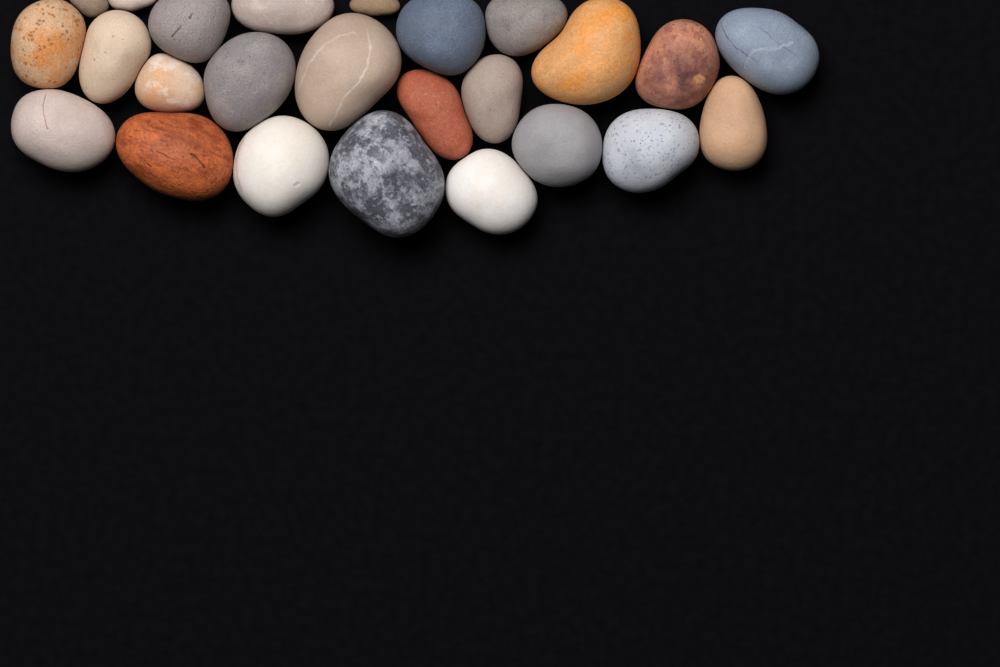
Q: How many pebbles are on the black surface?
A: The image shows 25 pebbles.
